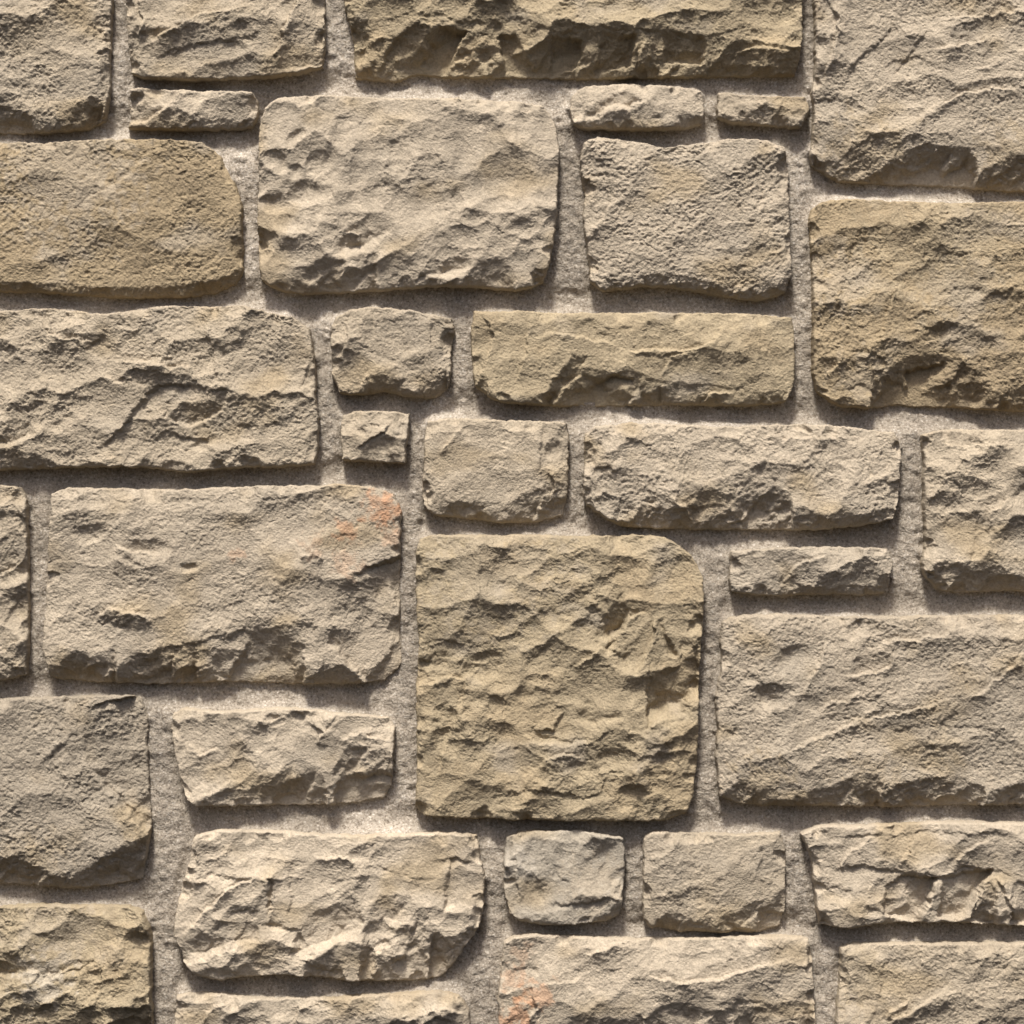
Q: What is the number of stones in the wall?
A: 33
